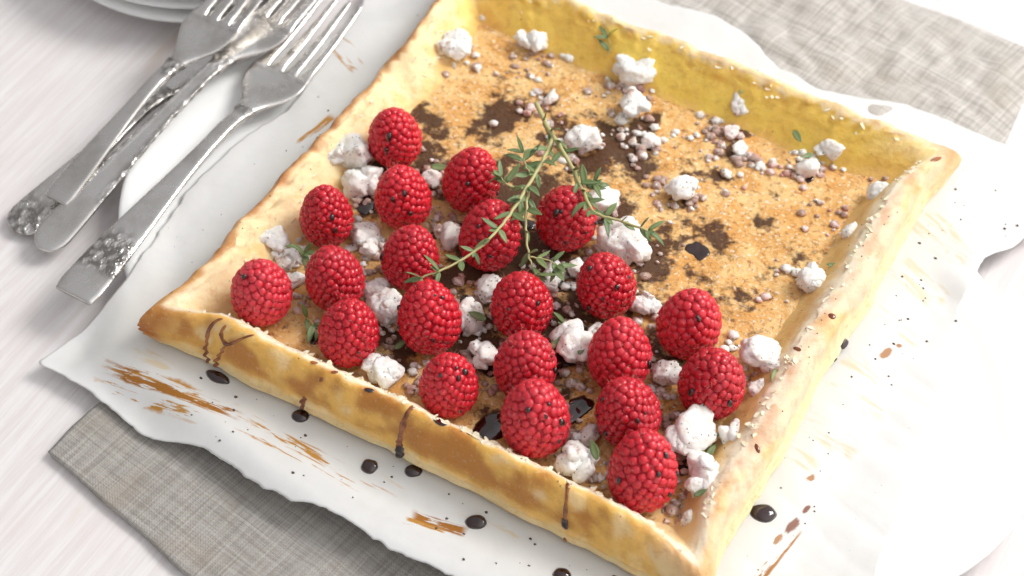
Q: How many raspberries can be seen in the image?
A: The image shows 21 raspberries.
